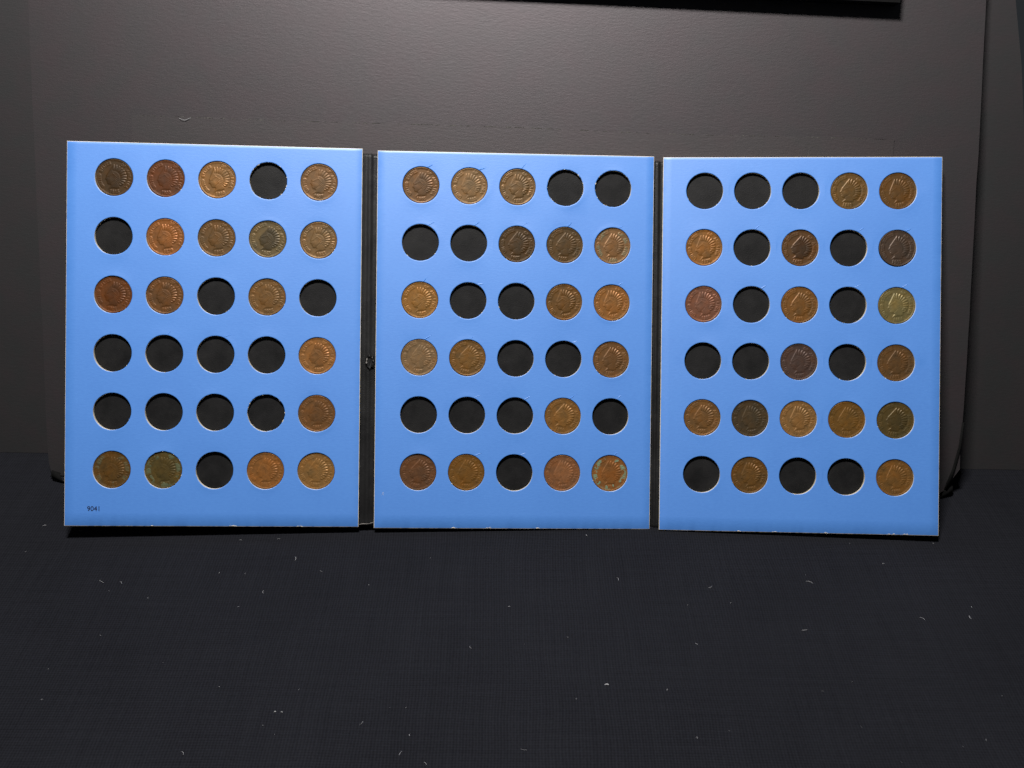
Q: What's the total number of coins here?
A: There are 51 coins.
